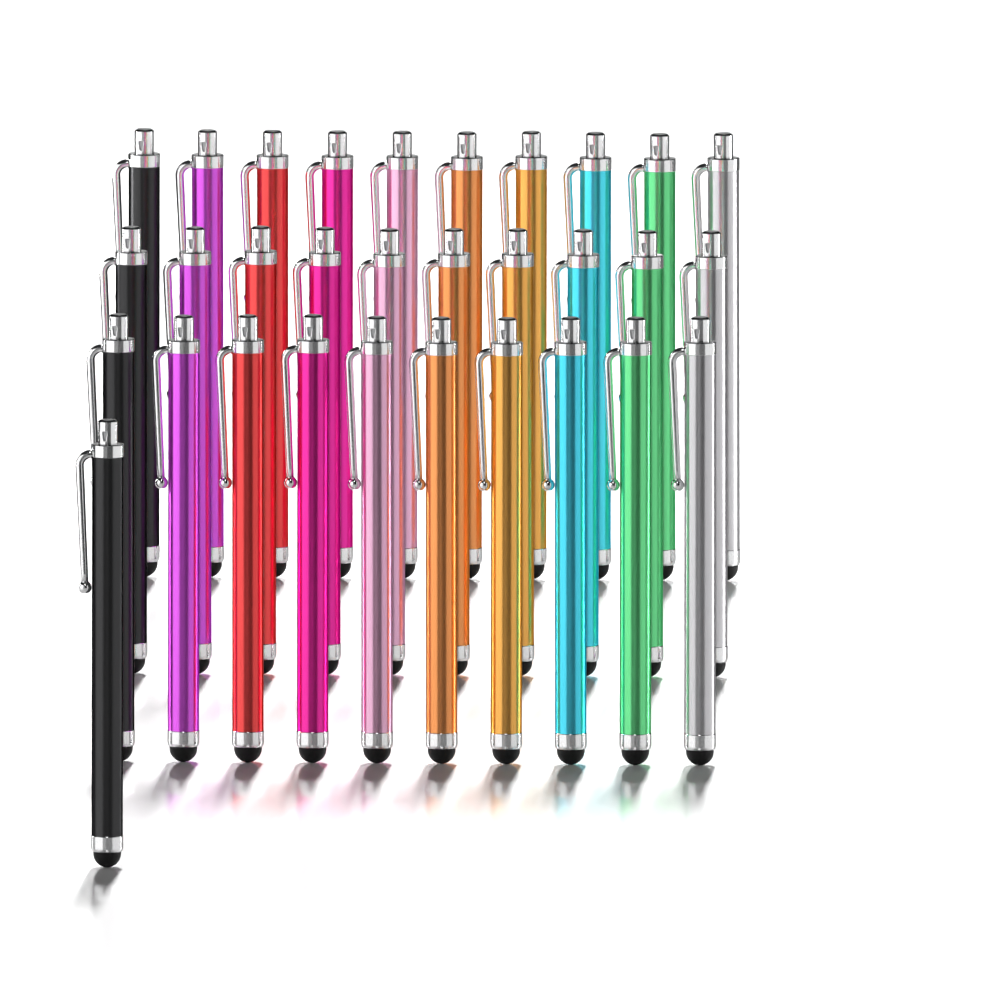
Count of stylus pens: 31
